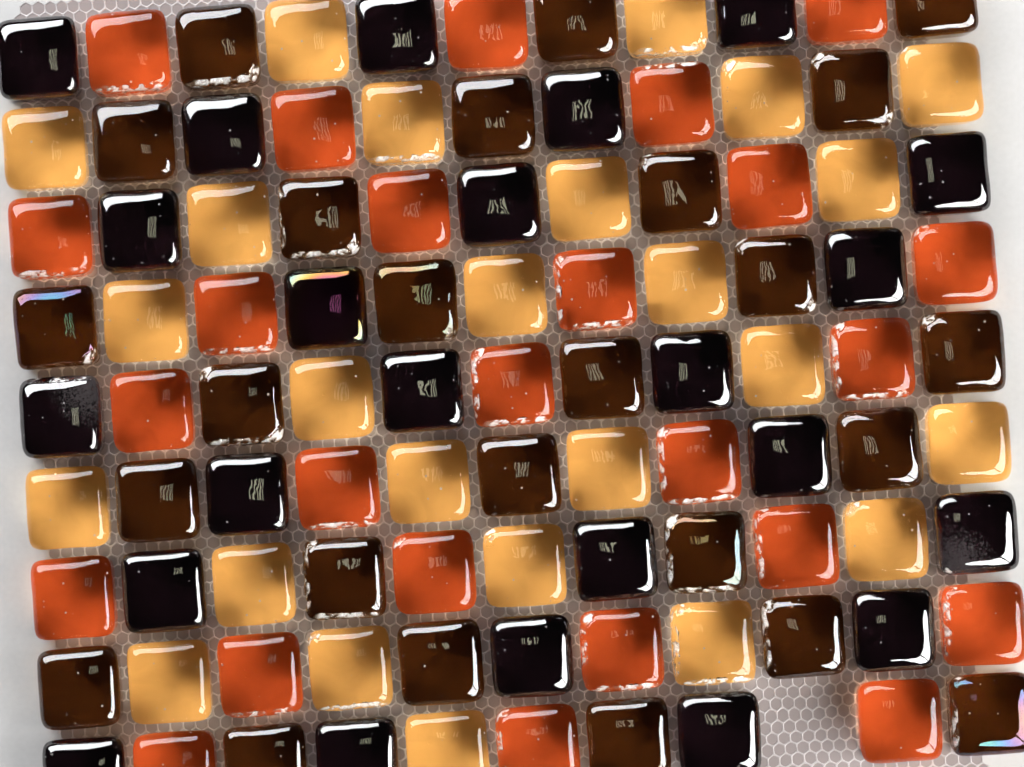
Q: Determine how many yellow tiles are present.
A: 25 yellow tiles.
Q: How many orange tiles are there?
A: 25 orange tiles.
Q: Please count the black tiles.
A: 23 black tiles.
